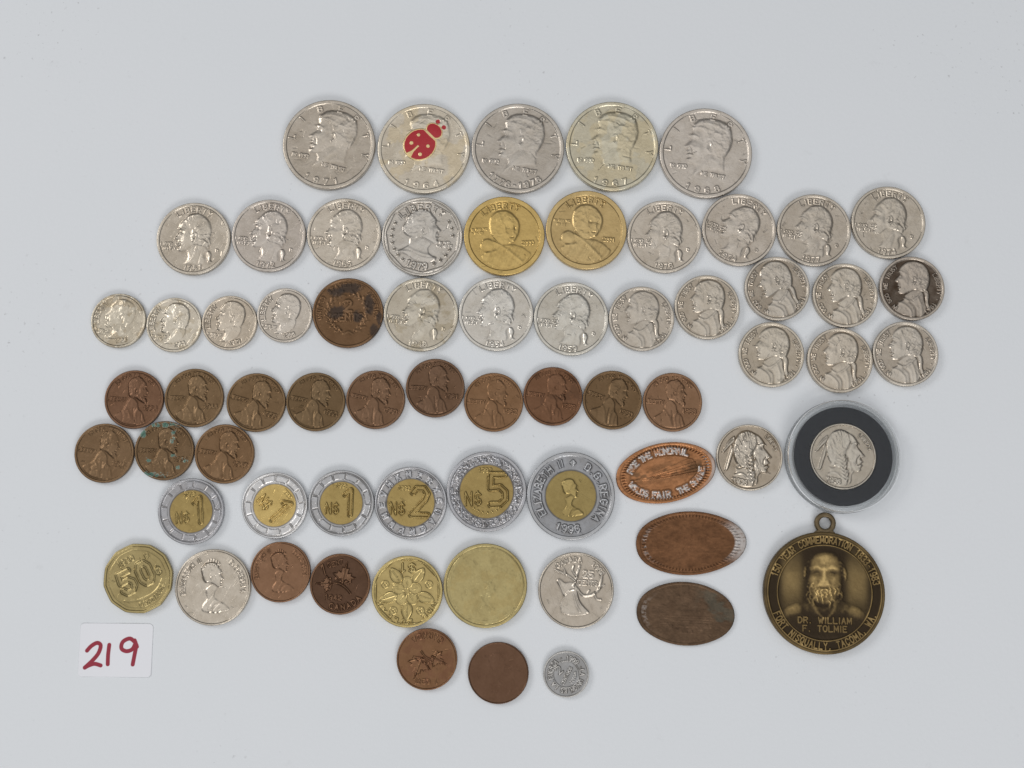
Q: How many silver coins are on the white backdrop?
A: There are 33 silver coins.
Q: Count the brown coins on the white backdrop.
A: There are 18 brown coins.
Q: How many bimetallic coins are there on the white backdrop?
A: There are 6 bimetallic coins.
